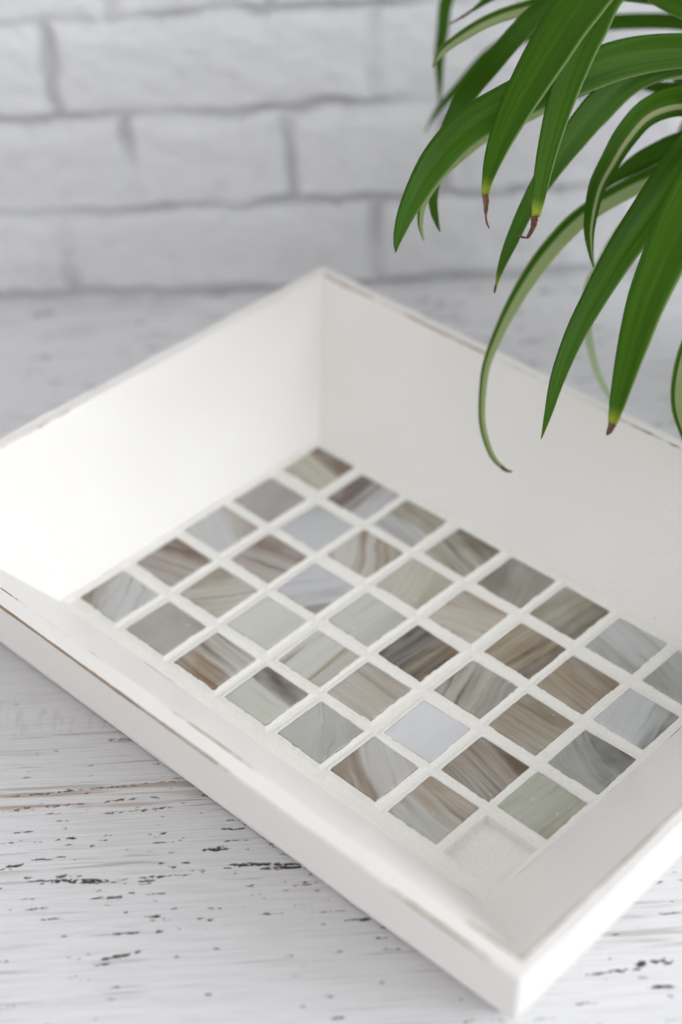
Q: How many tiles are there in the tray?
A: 39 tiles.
